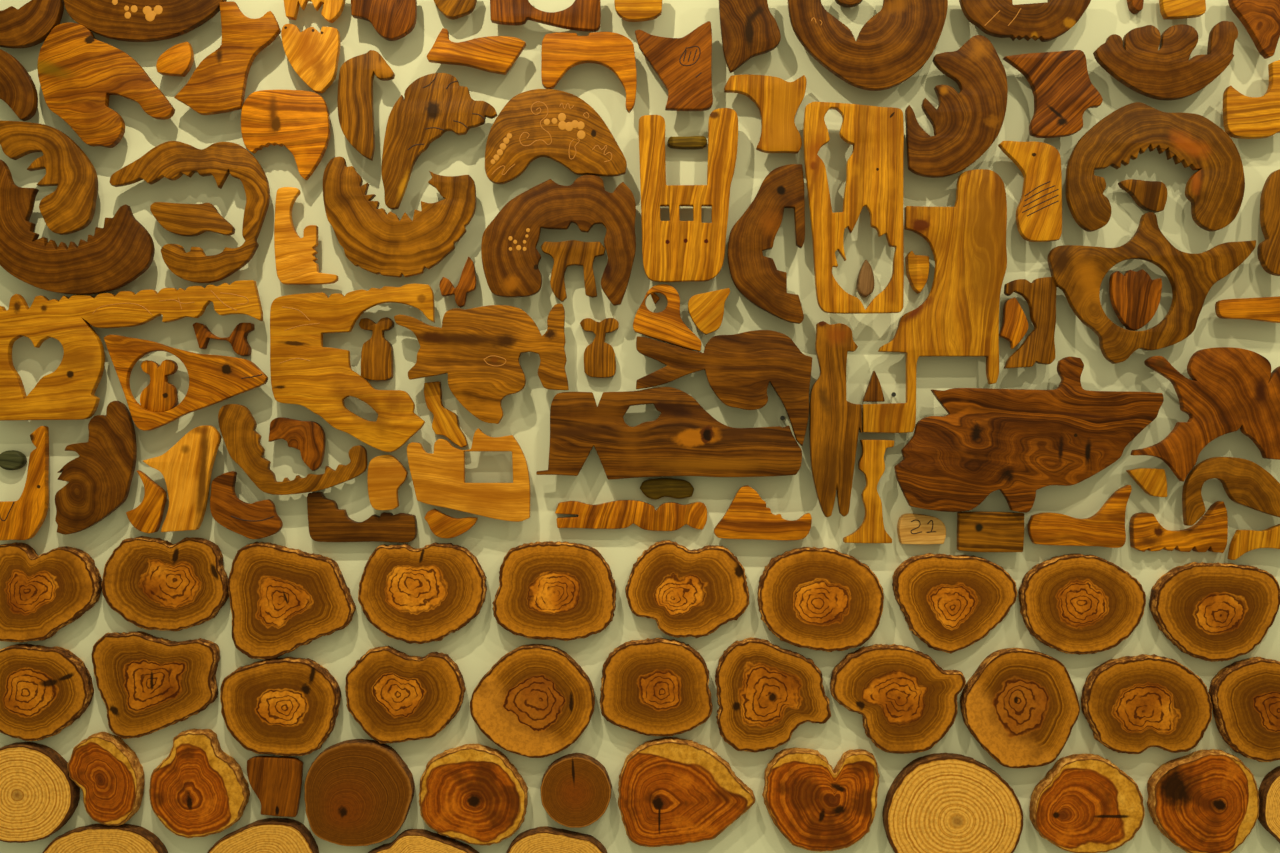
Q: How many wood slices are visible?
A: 37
